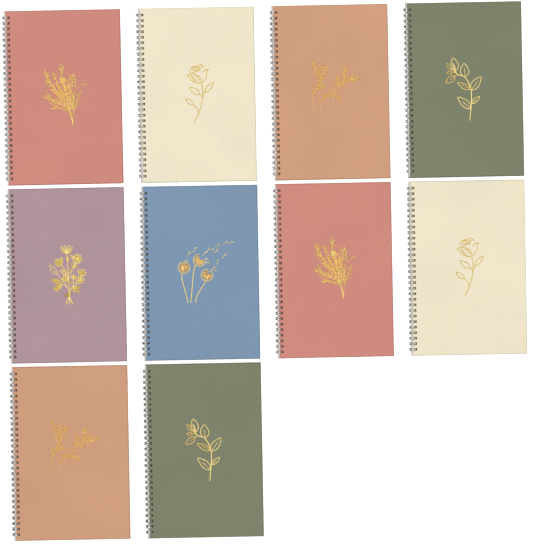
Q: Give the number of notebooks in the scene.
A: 10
